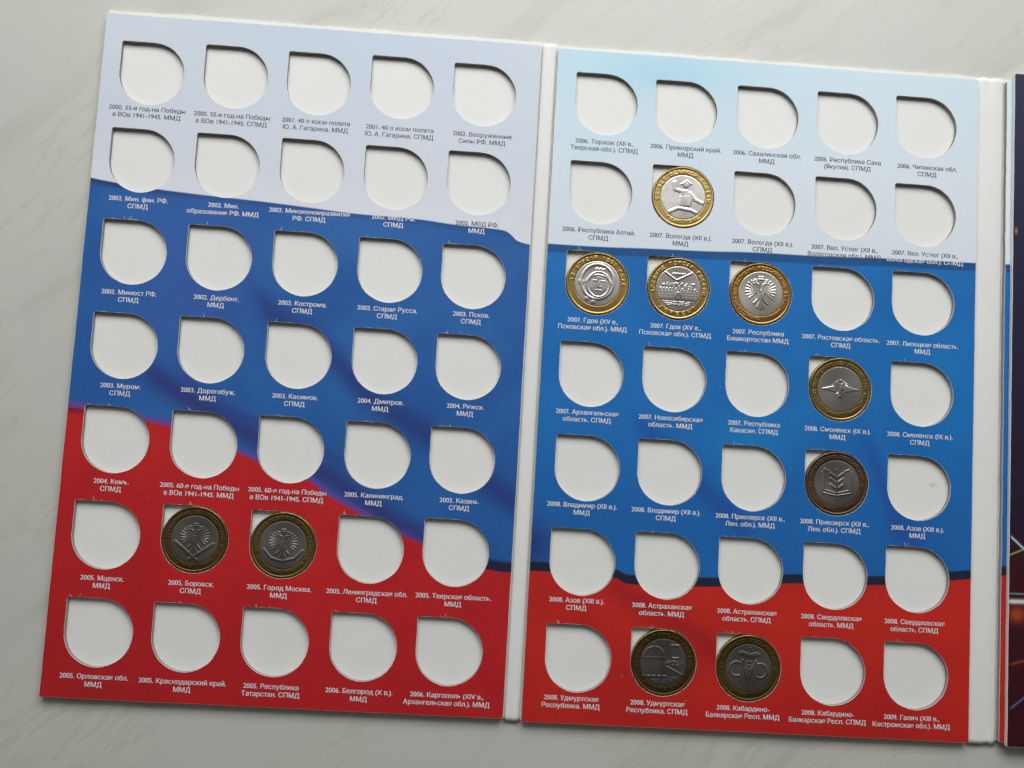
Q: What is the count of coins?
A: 10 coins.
